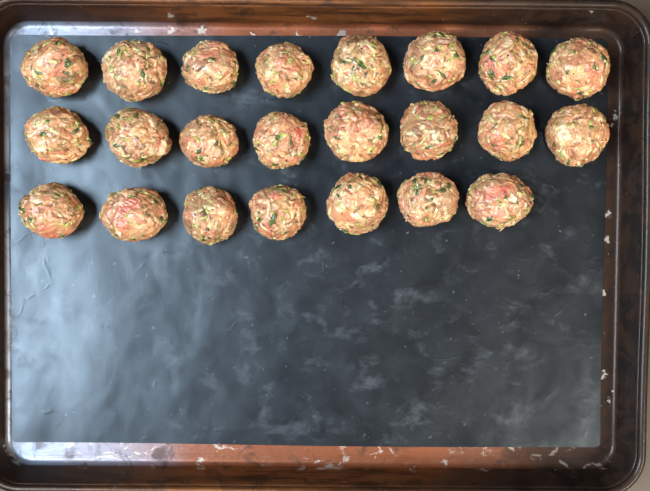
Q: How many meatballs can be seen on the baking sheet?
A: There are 23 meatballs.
